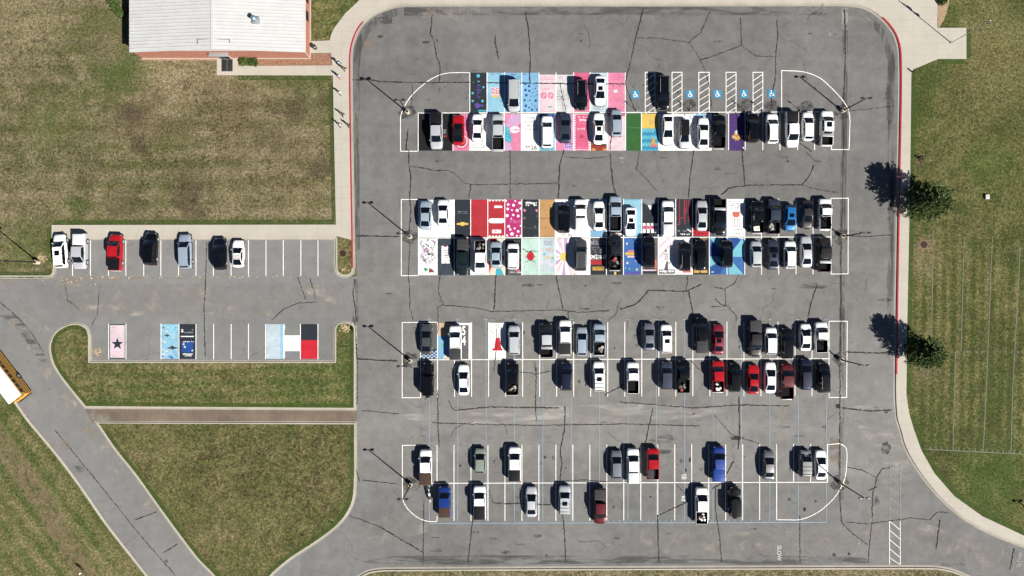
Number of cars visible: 106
